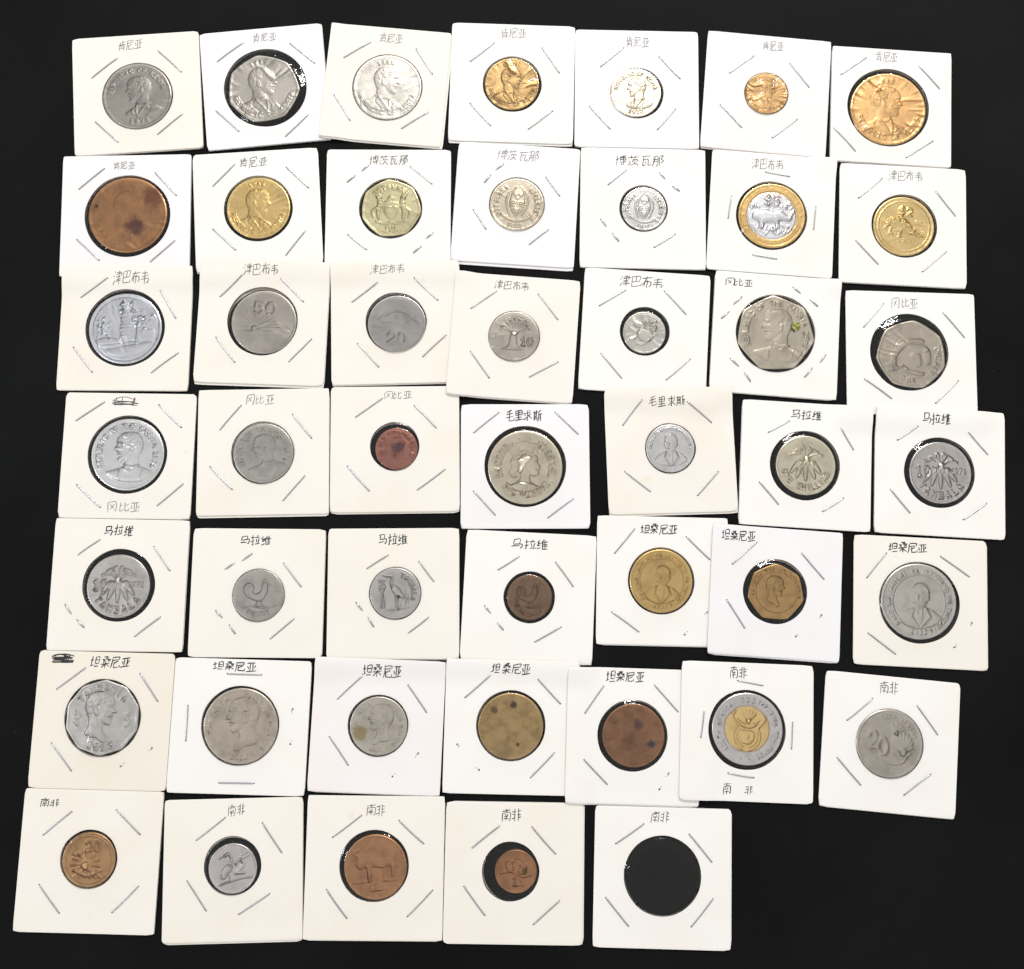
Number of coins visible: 46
